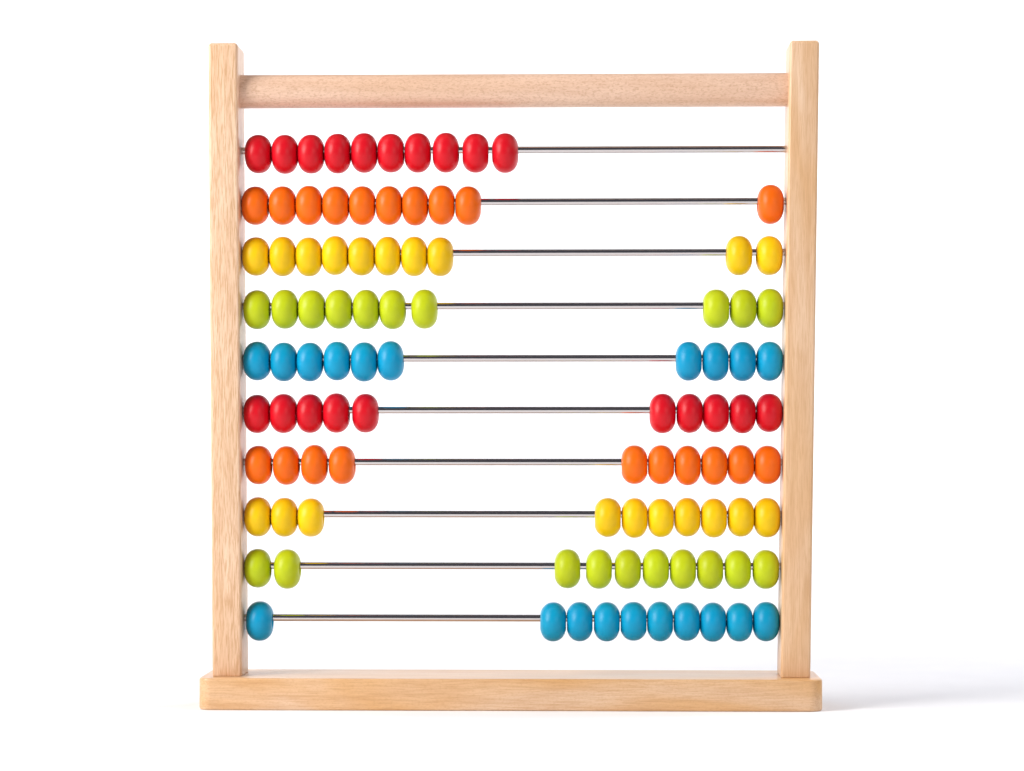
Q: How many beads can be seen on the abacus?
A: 100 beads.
